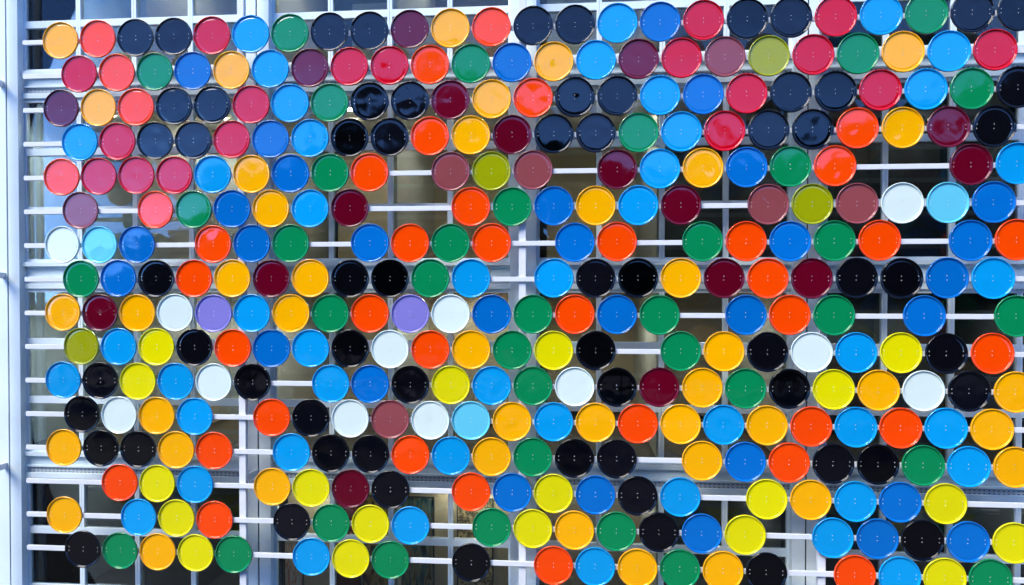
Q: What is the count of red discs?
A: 18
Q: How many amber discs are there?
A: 42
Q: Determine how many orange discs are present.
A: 40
